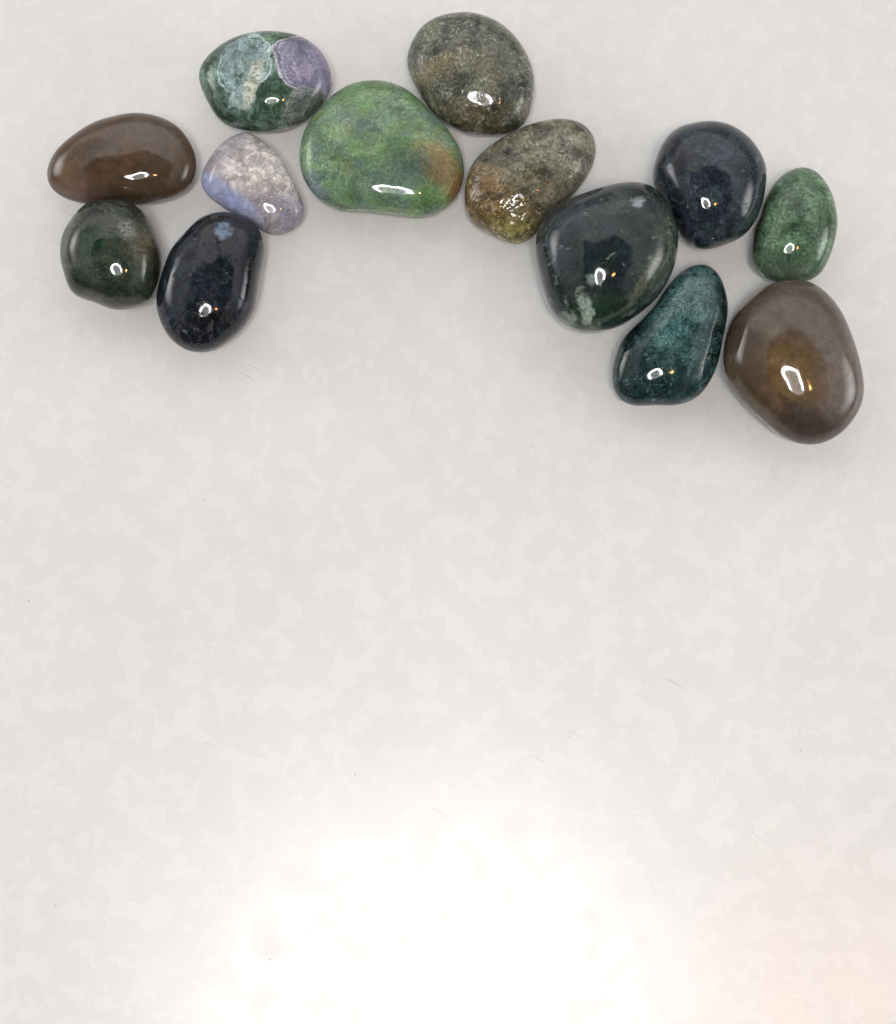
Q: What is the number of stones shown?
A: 13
